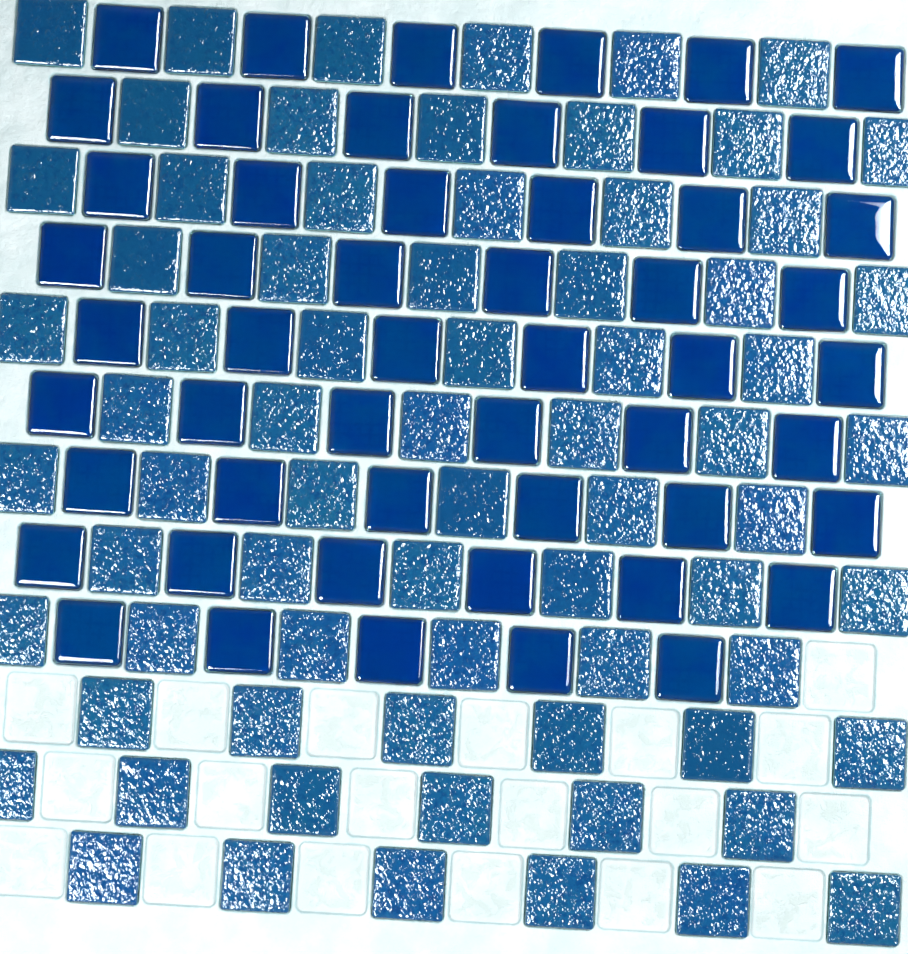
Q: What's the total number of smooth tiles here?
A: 53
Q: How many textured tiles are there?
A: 72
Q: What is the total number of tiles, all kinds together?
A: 125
